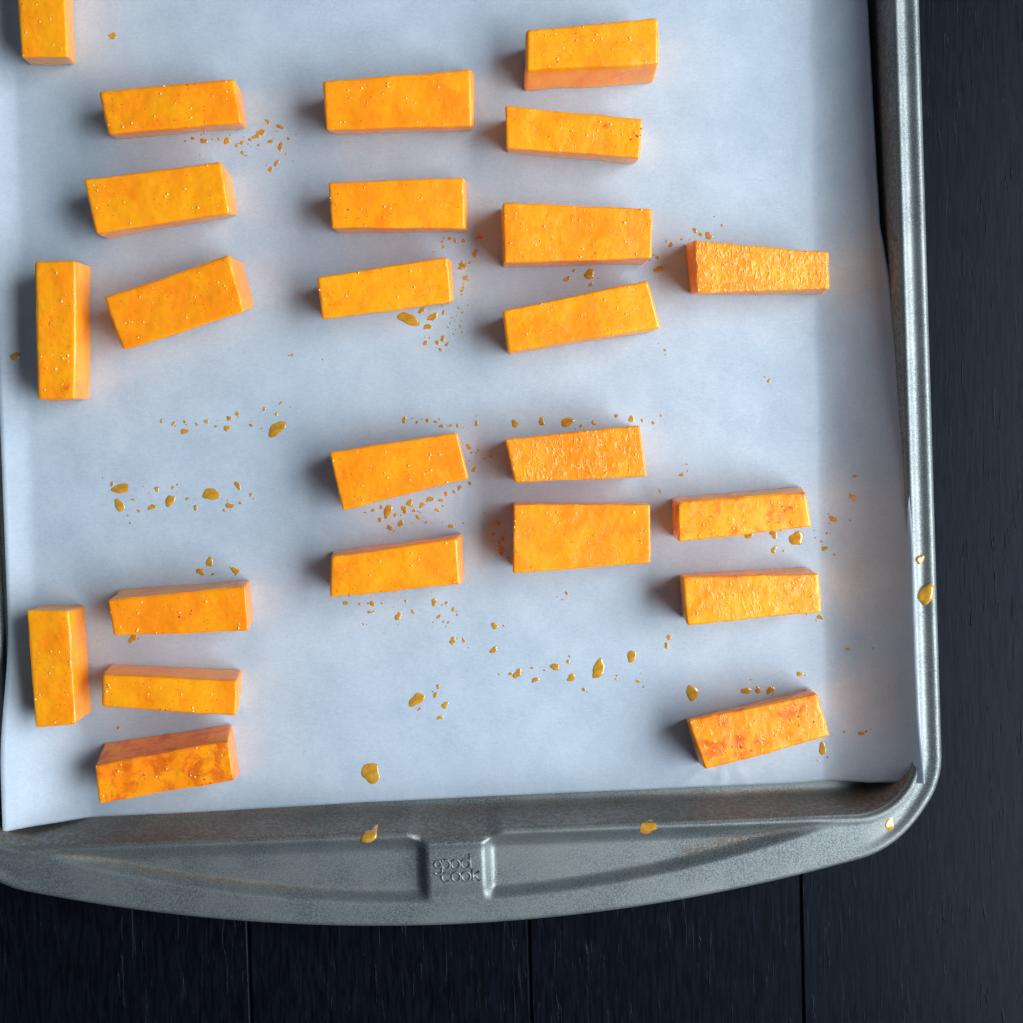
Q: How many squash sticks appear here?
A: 24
